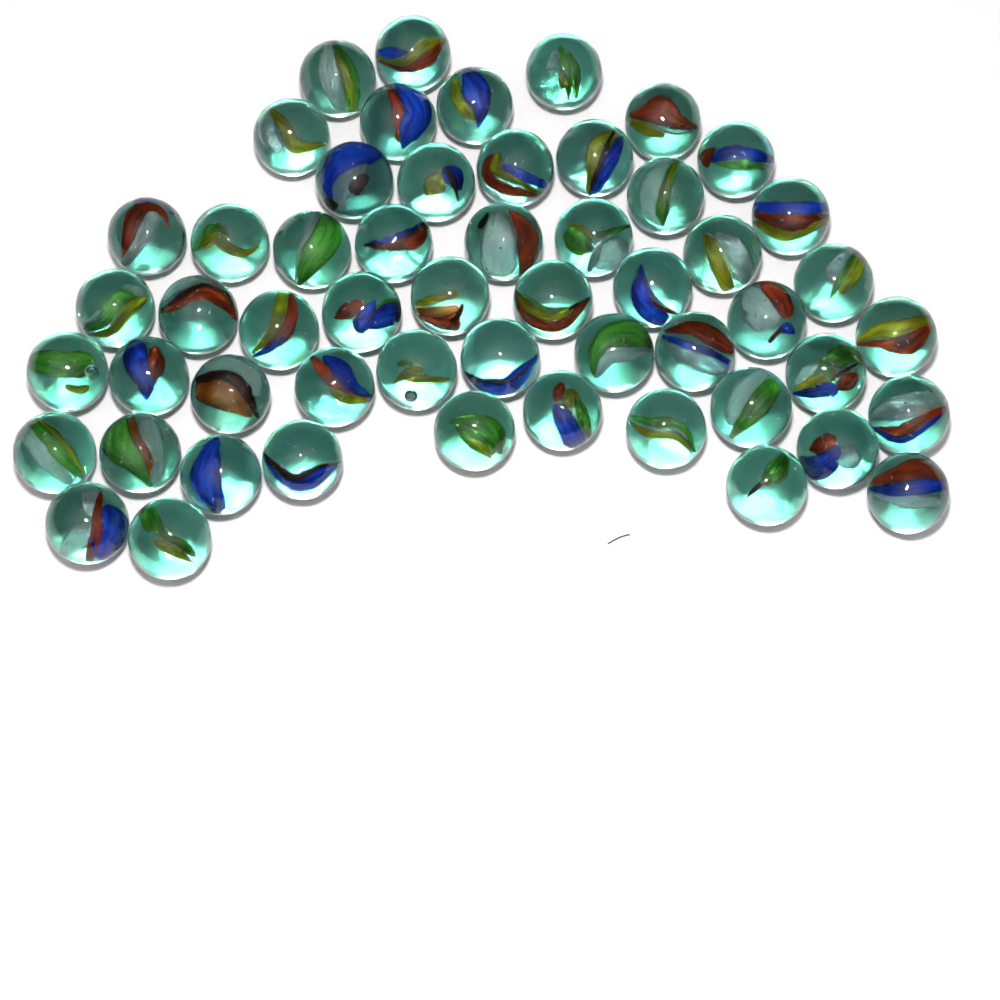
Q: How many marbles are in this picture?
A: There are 54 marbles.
